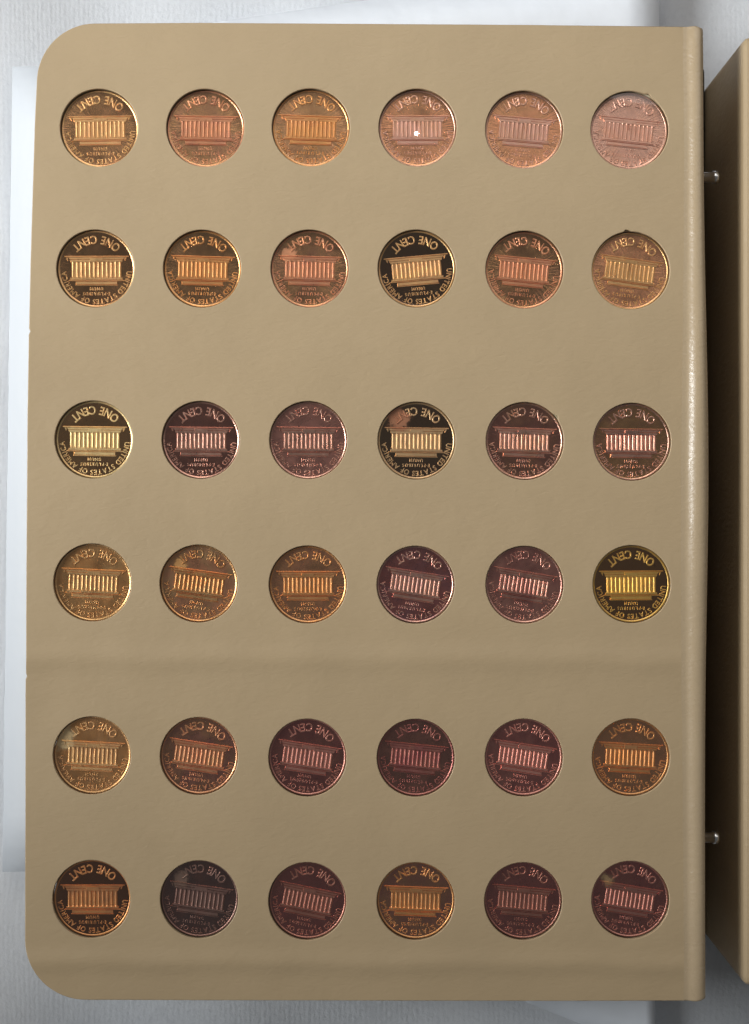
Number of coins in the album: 36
